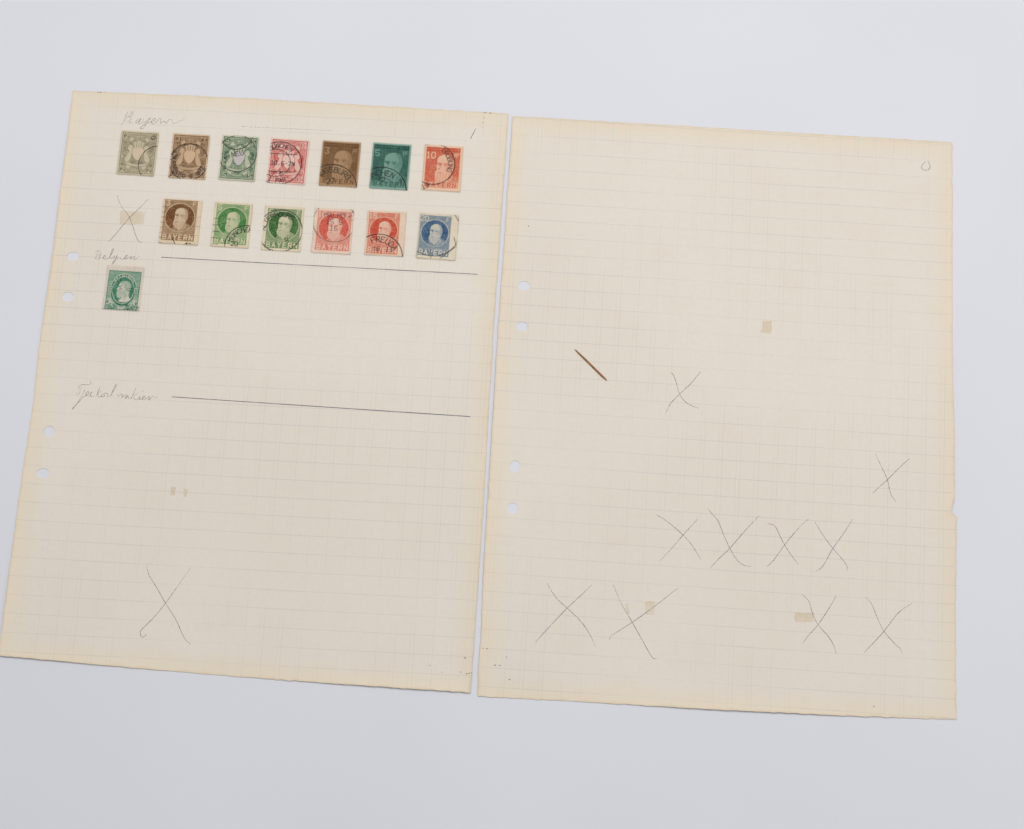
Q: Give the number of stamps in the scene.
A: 14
